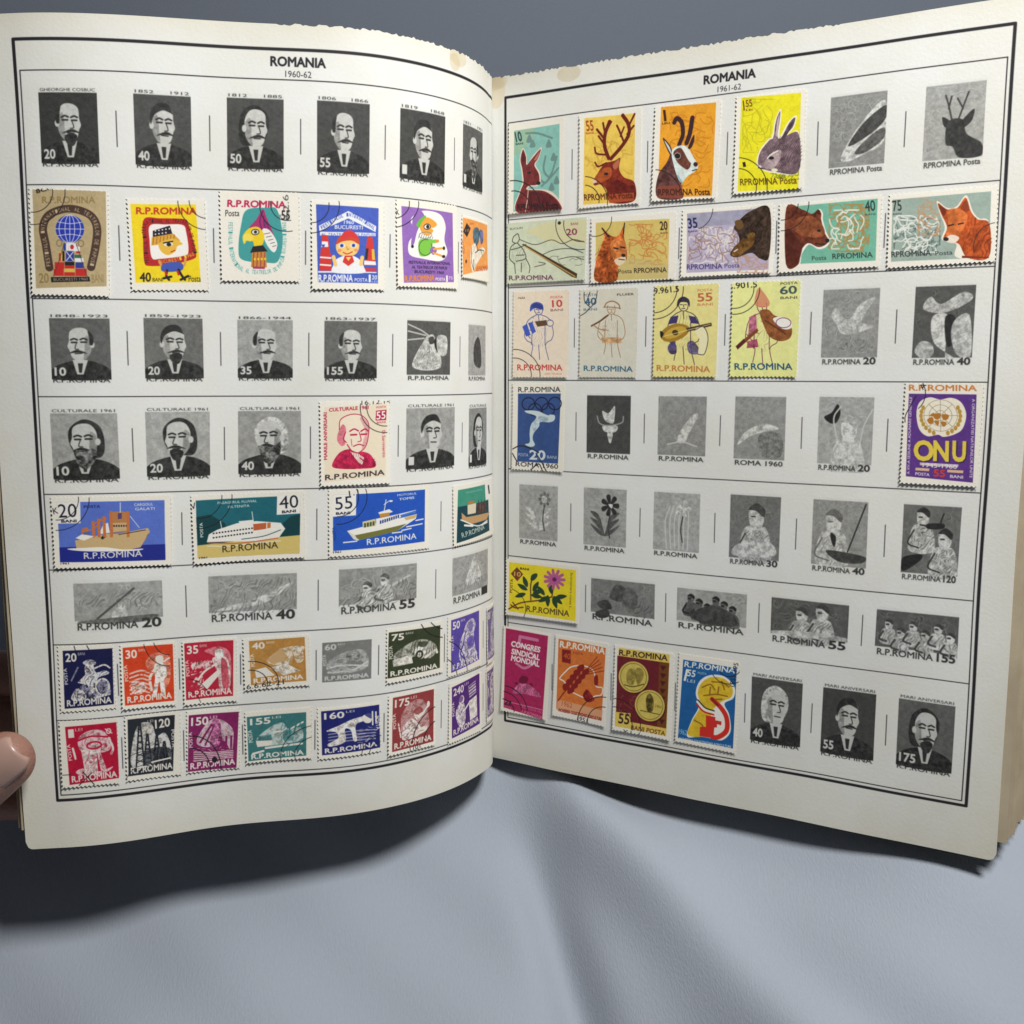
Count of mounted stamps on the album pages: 46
